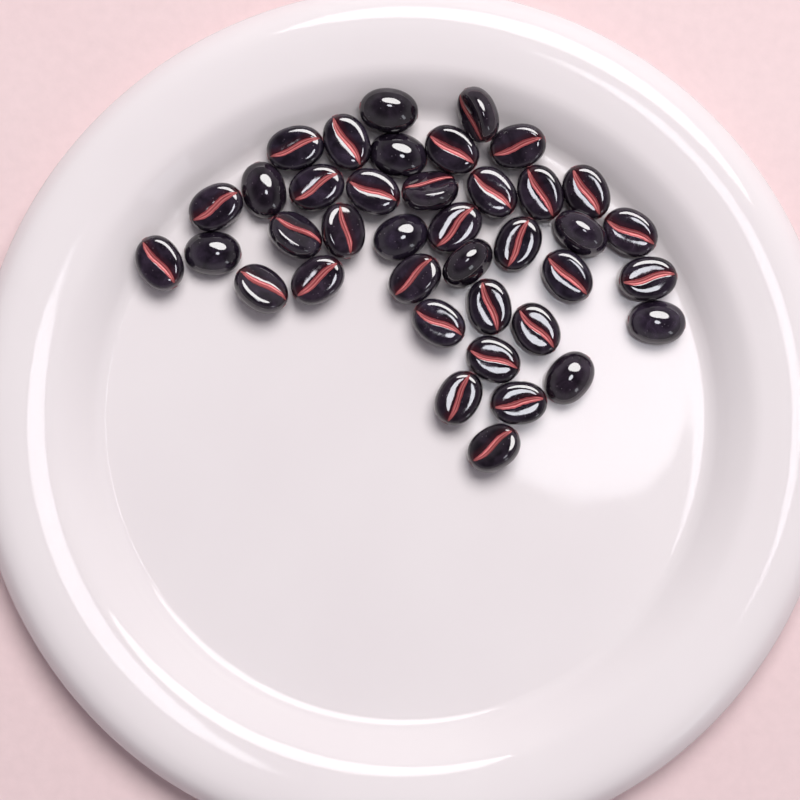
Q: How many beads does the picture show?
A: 39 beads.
